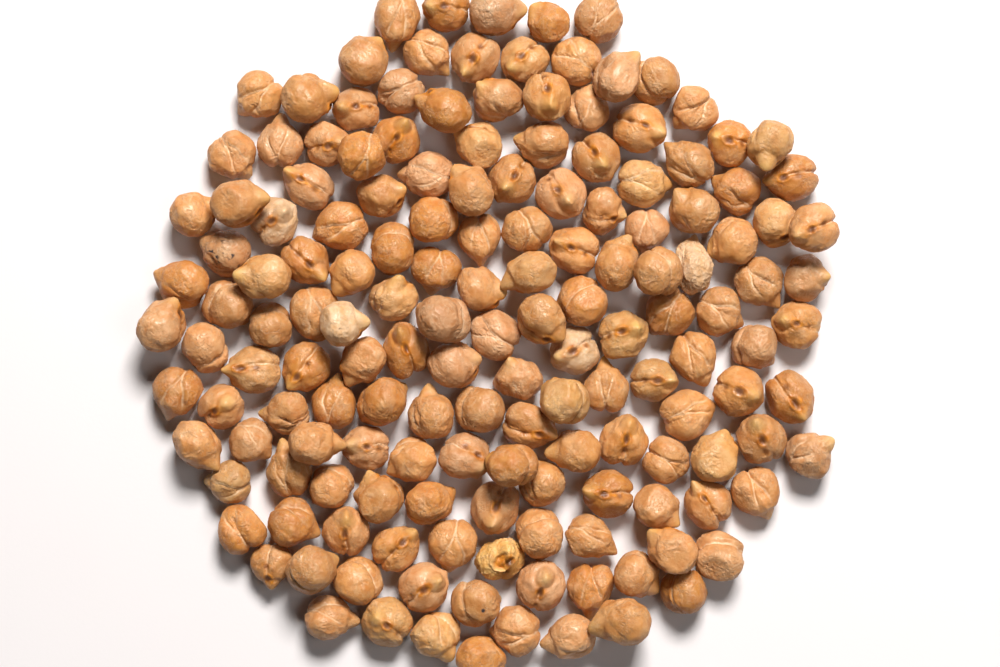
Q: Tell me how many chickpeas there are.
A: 158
